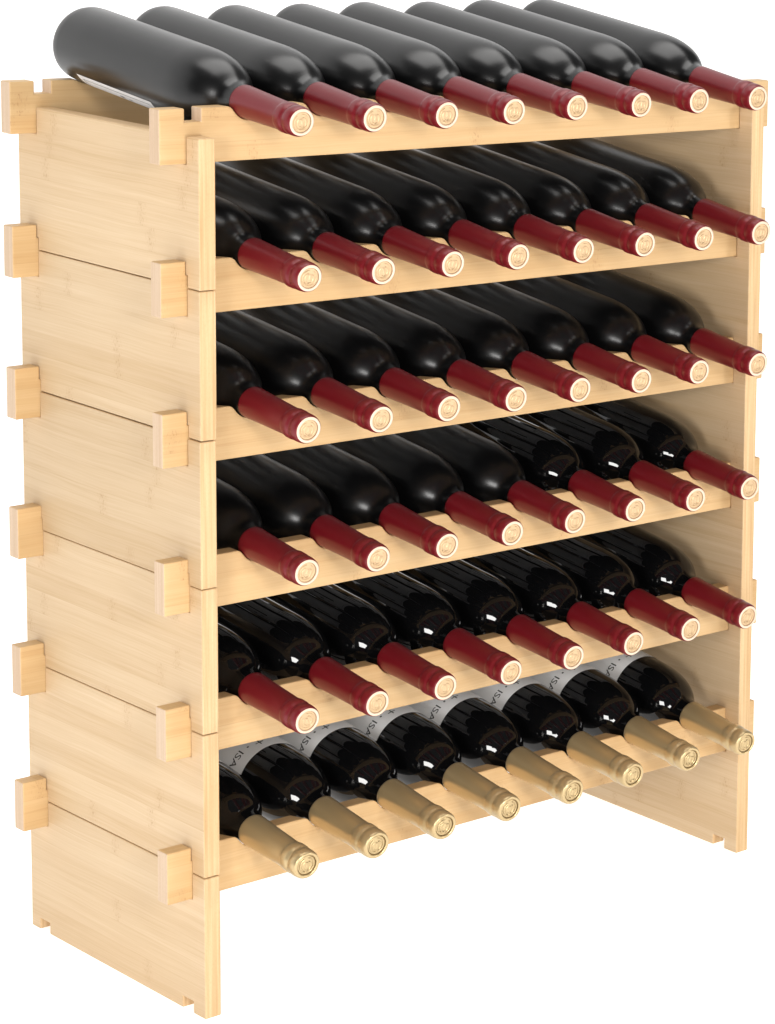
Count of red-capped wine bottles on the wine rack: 40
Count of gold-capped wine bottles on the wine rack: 8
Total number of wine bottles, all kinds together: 48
